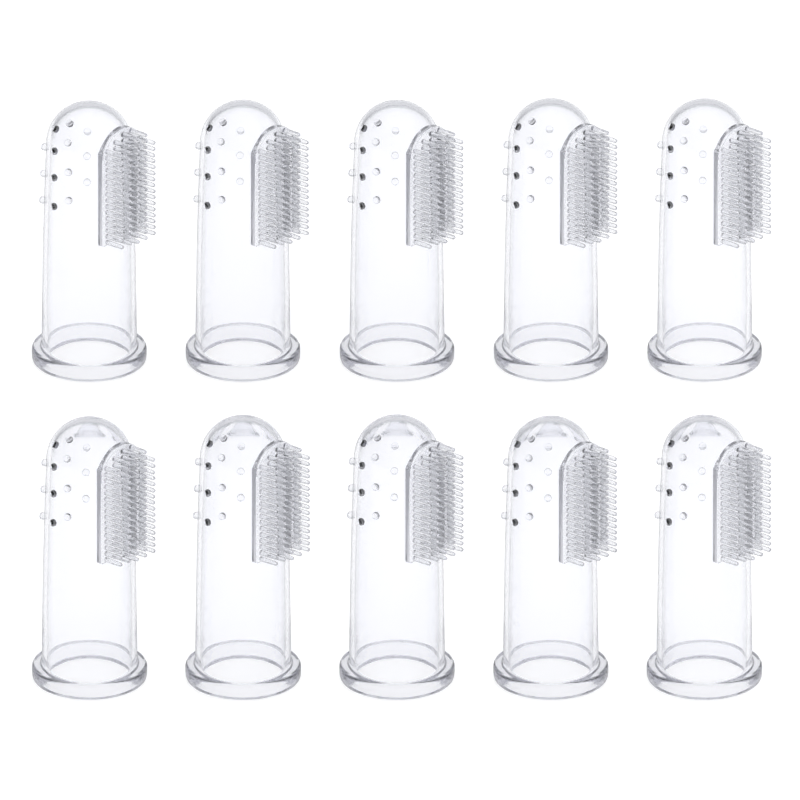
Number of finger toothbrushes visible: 10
